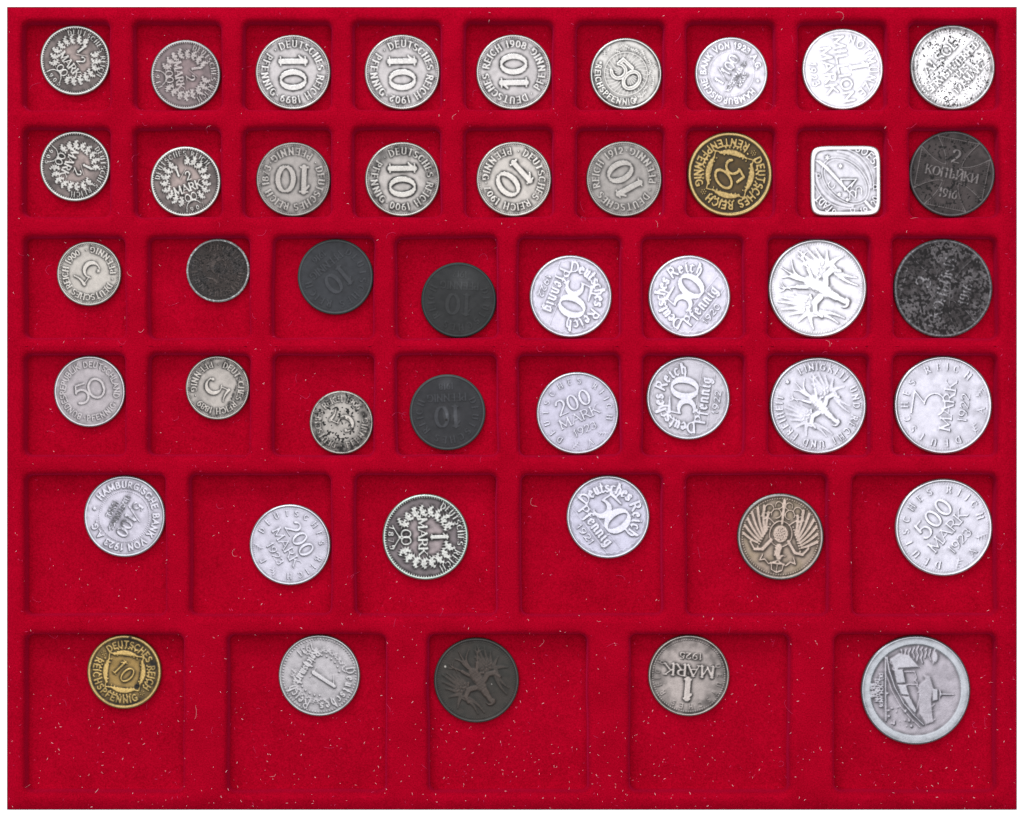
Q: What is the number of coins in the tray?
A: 45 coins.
